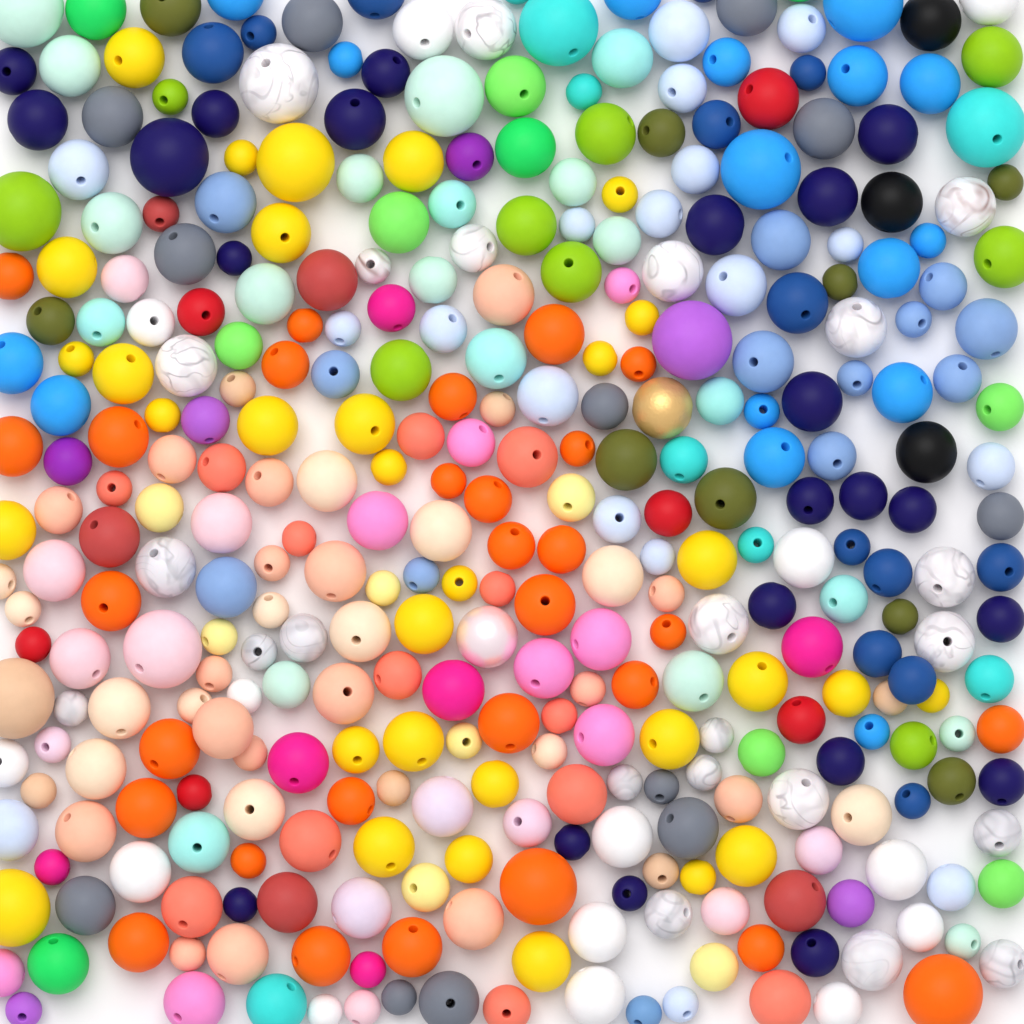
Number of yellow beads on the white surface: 32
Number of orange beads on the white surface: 29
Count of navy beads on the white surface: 22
